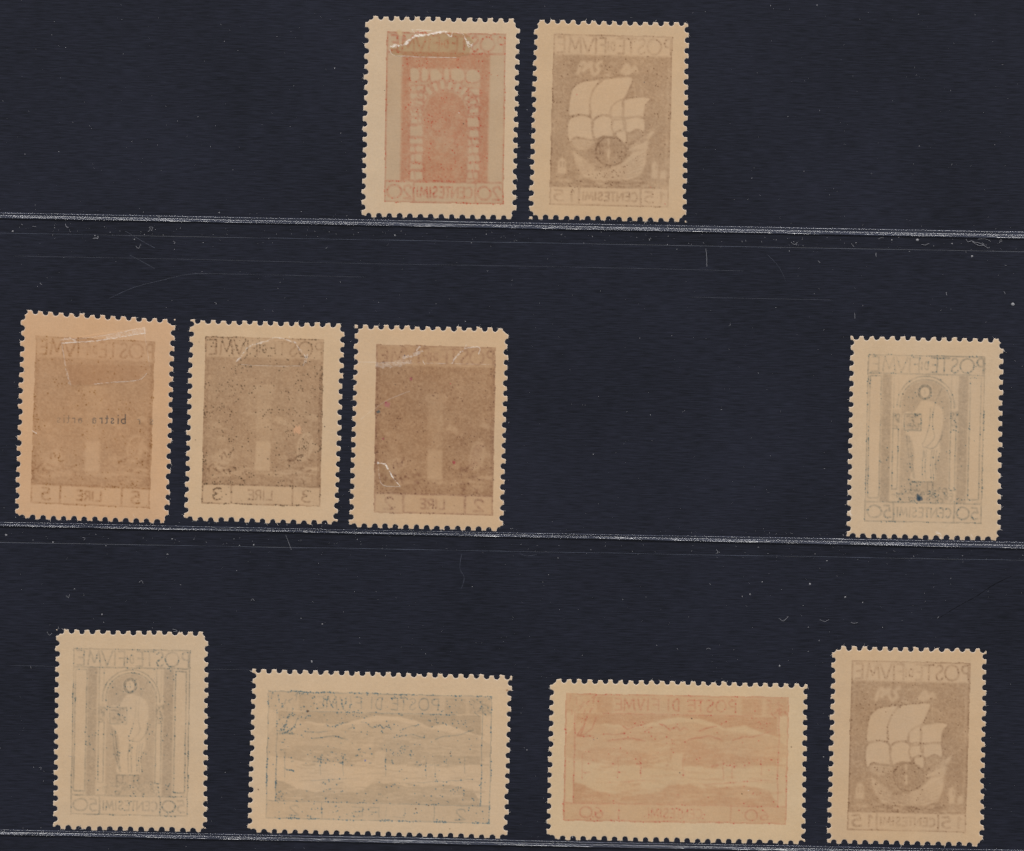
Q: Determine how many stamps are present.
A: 10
